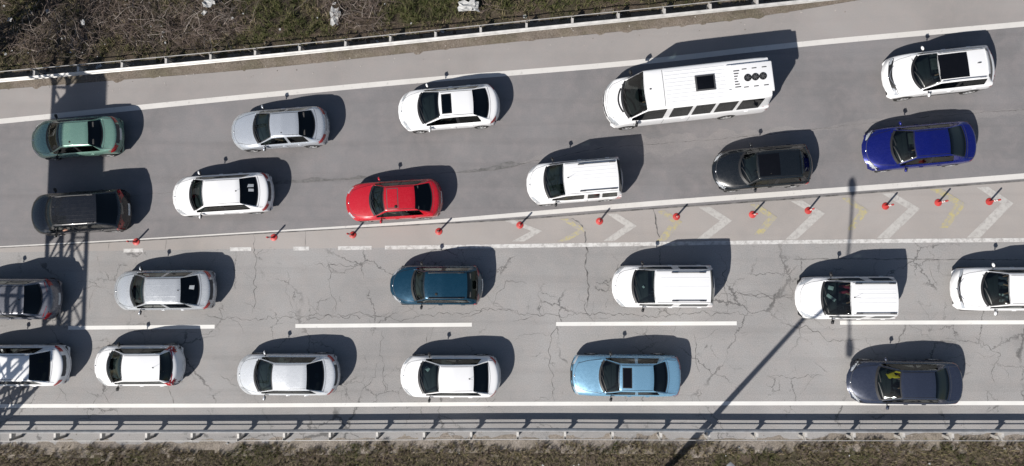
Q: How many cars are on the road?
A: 22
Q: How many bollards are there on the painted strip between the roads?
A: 12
